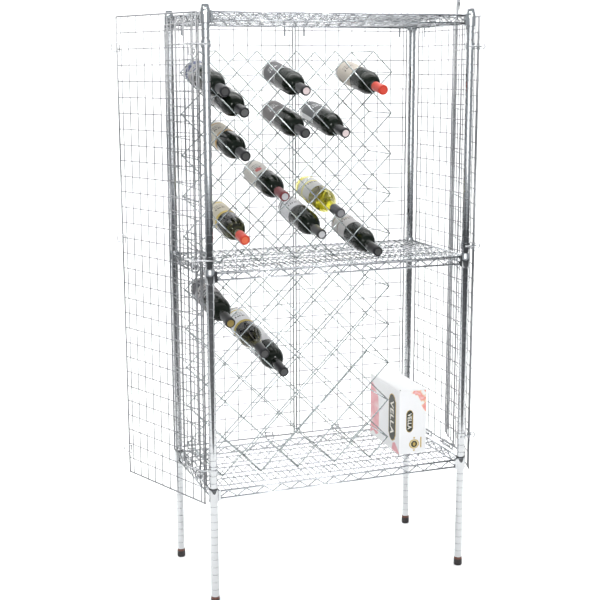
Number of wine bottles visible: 15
